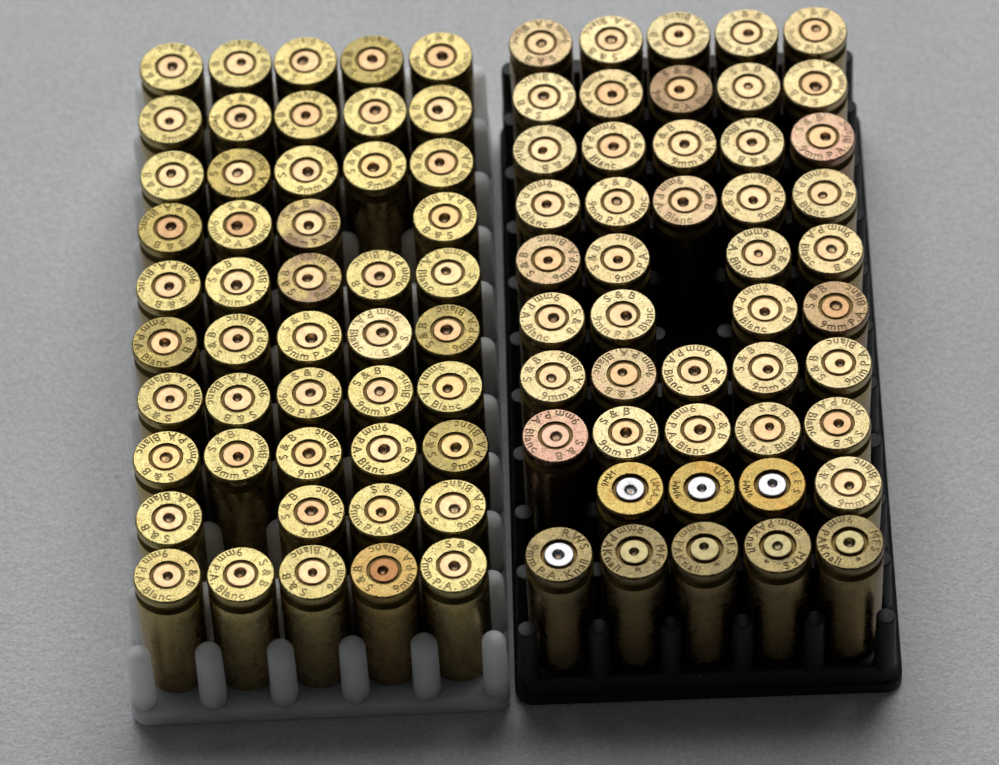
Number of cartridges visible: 95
